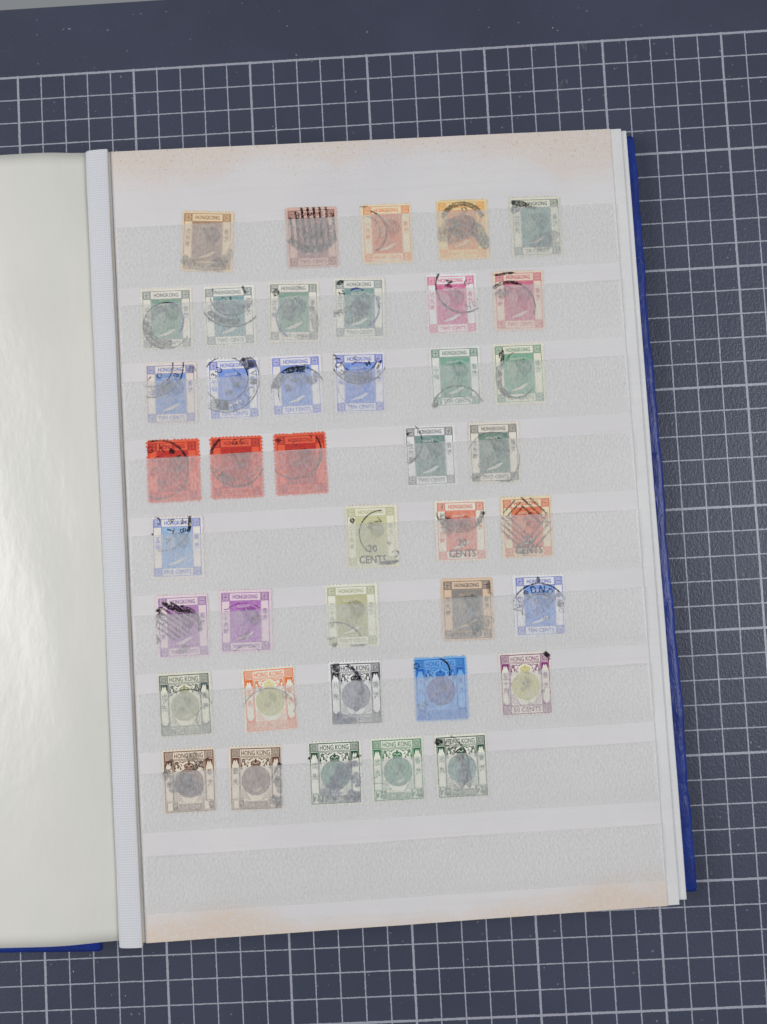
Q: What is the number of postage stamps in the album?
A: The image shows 41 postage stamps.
